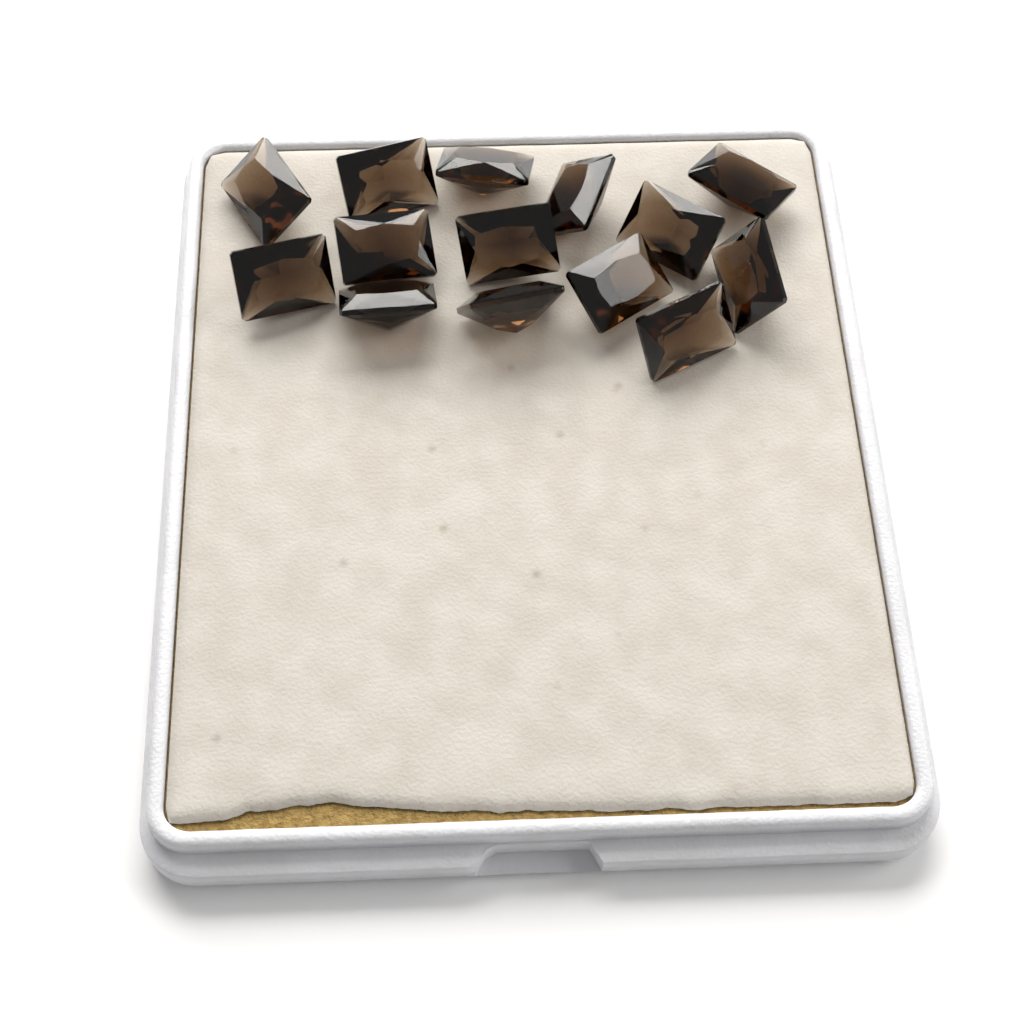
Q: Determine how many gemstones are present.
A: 14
